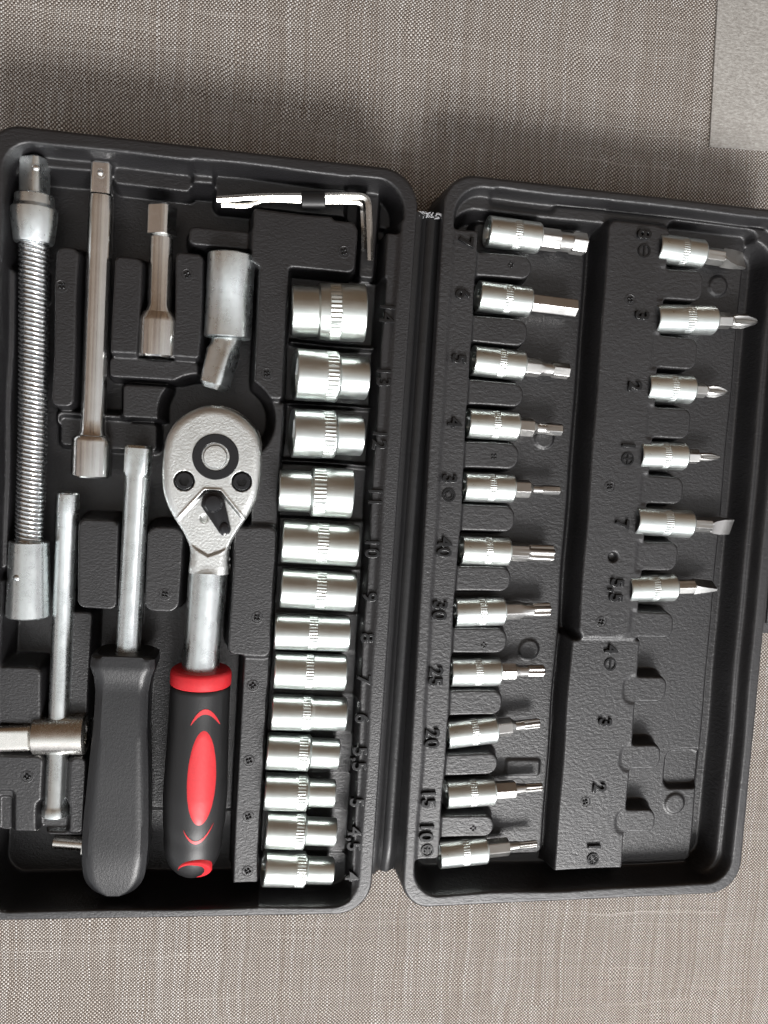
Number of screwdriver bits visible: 17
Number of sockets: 13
